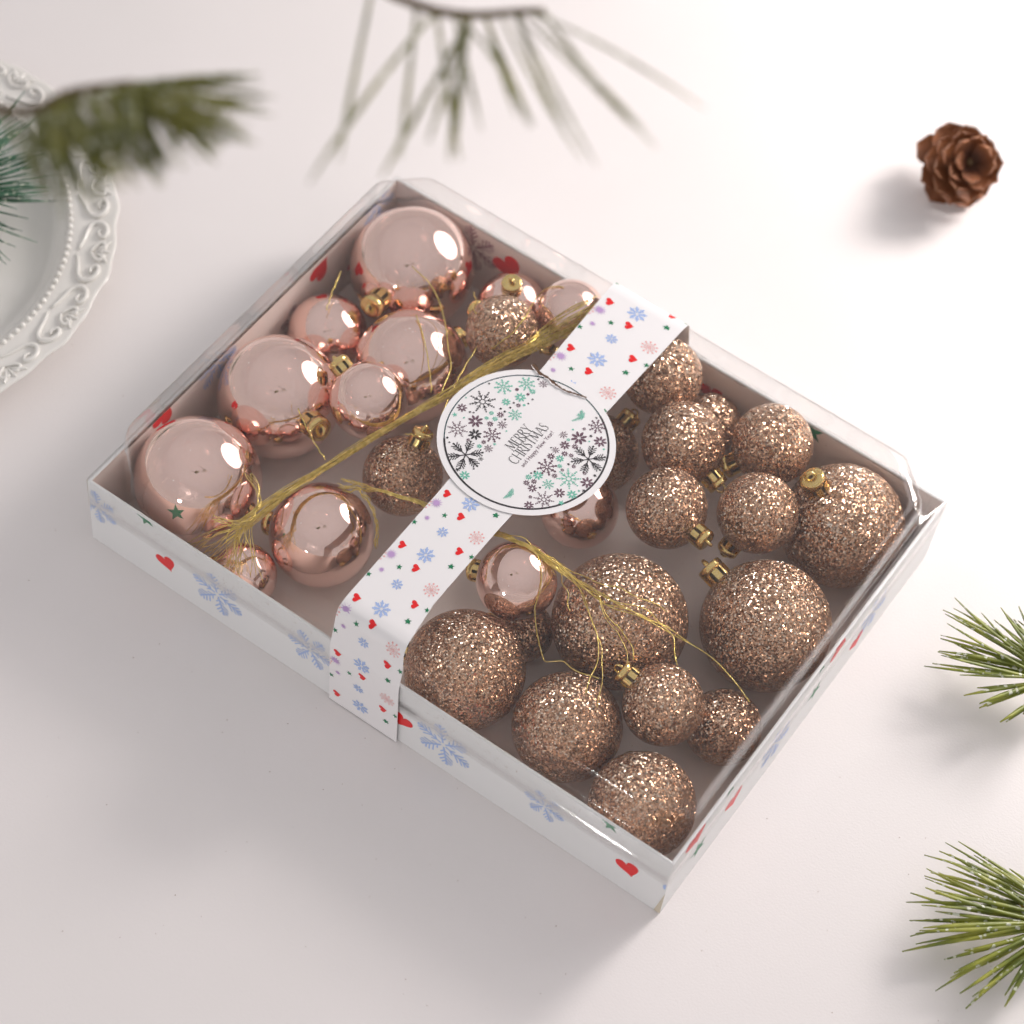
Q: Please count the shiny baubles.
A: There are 12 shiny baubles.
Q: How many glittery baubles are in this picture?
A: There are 18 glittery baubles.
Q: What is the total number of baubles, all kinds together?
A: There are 30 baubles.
